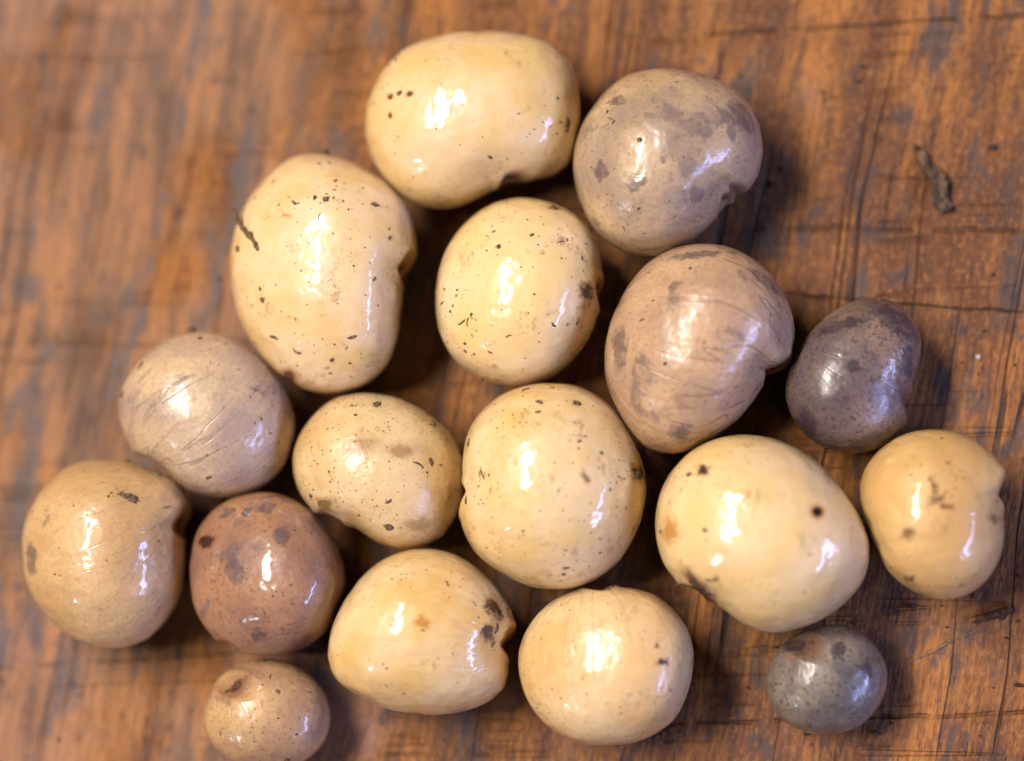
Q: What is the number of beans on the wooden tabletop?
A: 17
